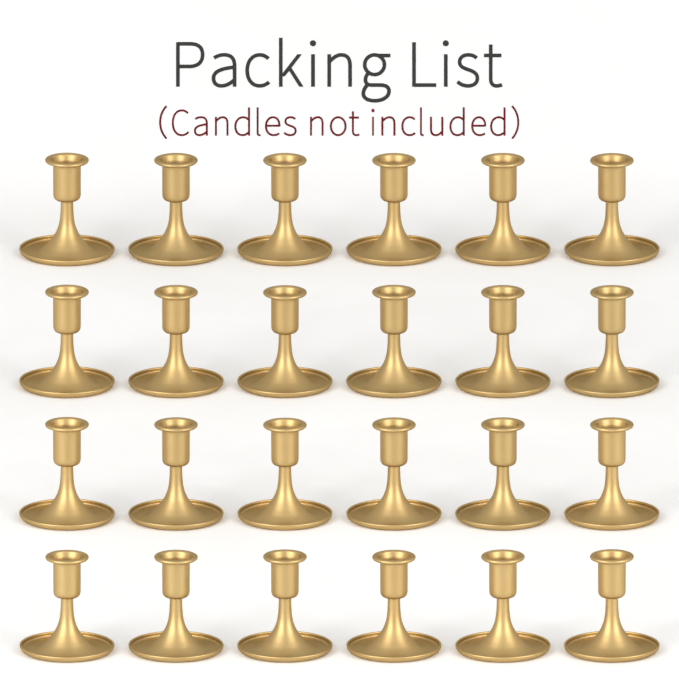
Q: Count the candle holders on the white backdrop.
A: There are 24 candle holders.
